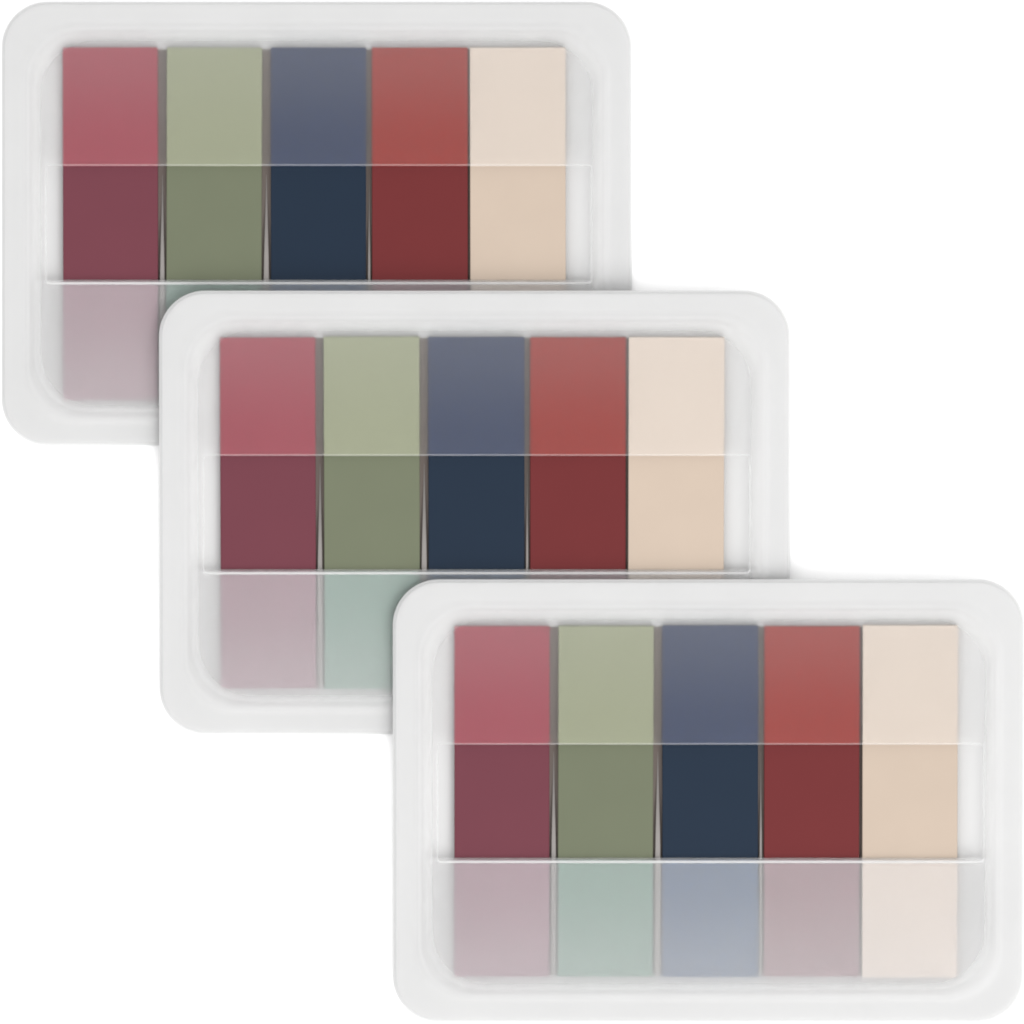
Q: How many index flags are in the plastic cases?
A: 15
